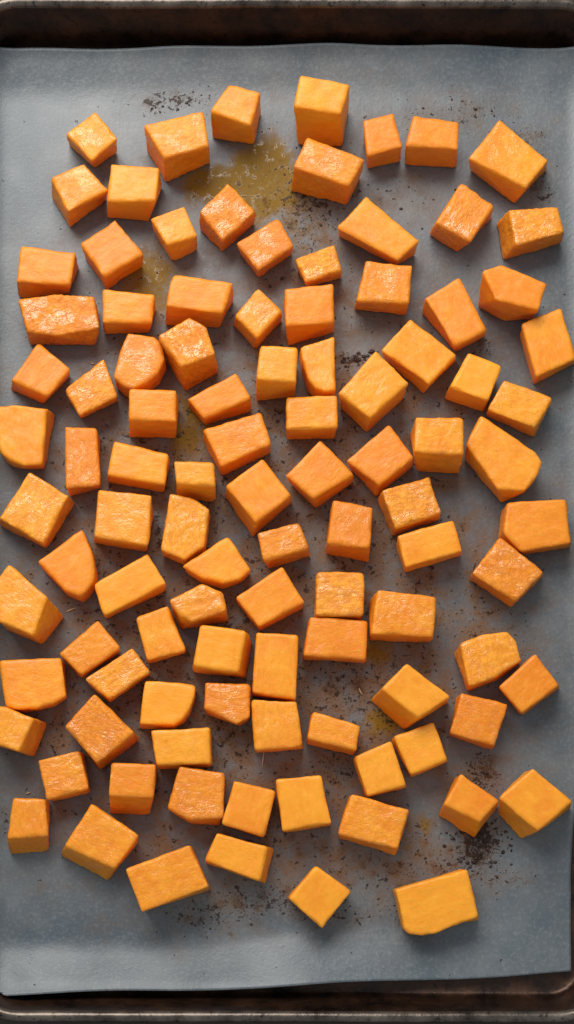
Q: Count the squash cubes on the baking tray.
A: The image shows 102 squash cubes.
